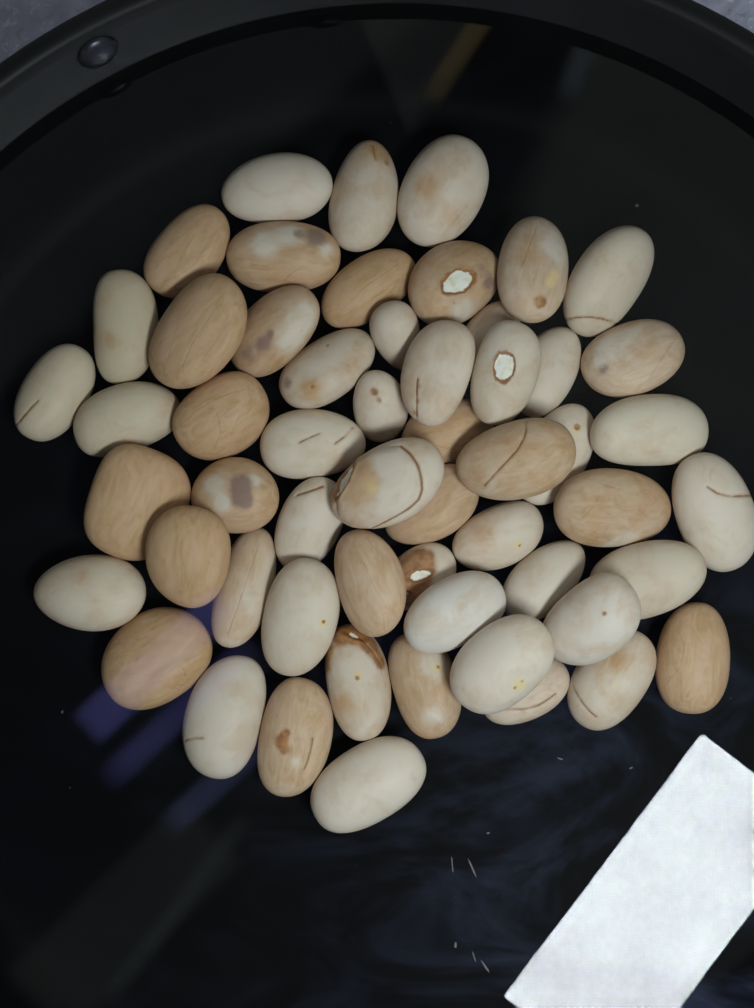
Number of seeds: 56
